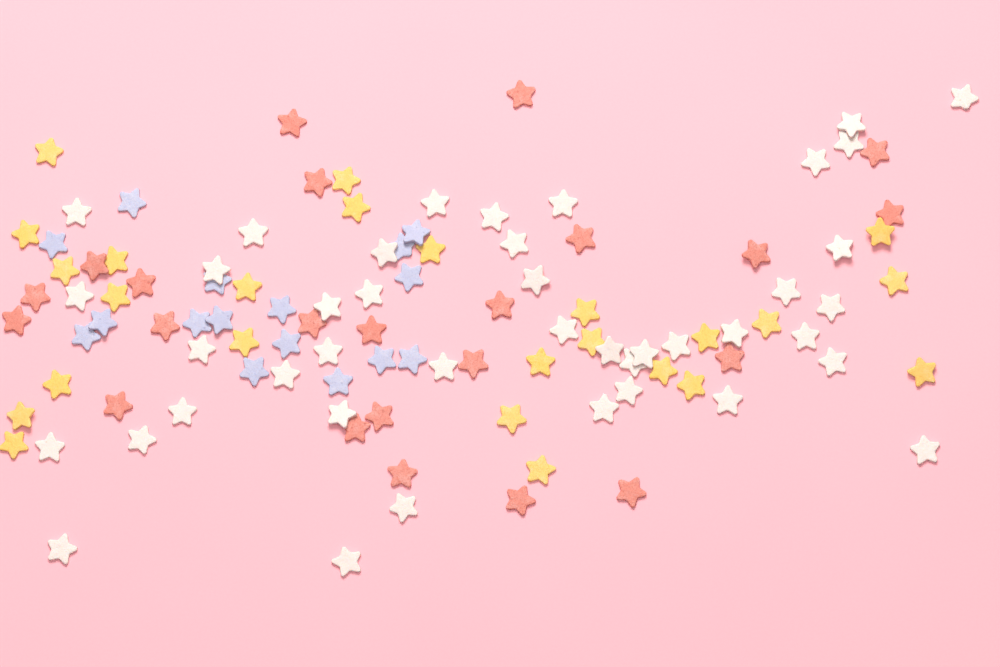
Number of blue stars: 16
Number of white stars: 42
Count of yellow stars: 25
